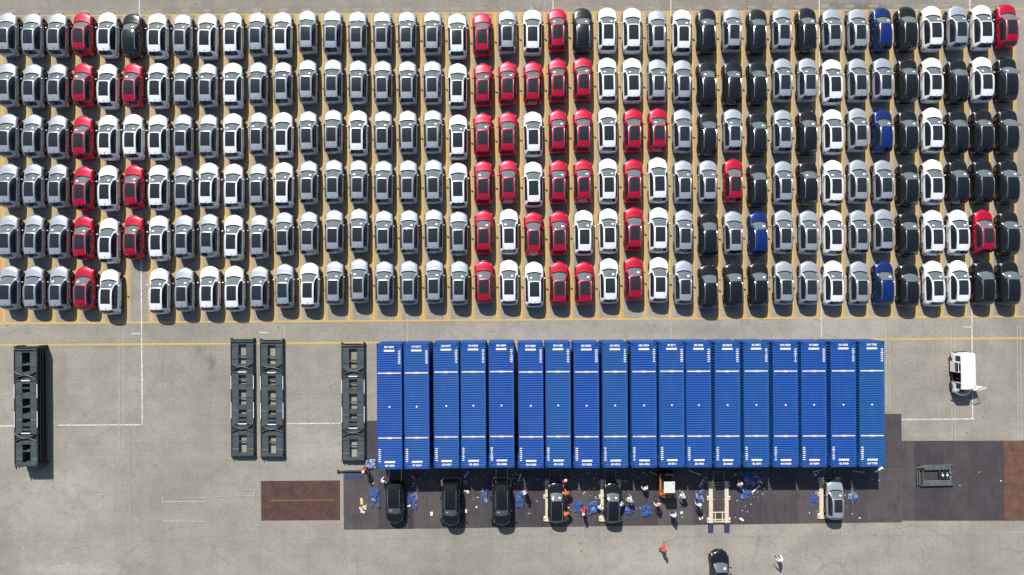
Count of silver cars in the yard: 105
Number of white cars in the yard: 65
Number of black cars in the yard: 40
